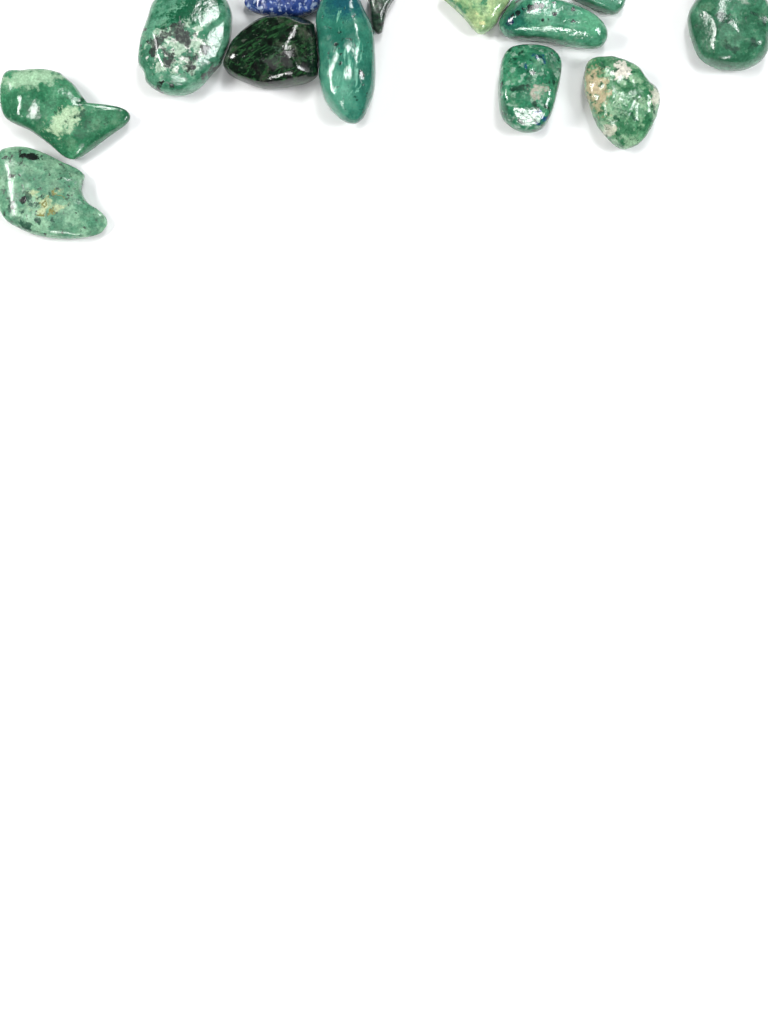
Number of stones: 13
